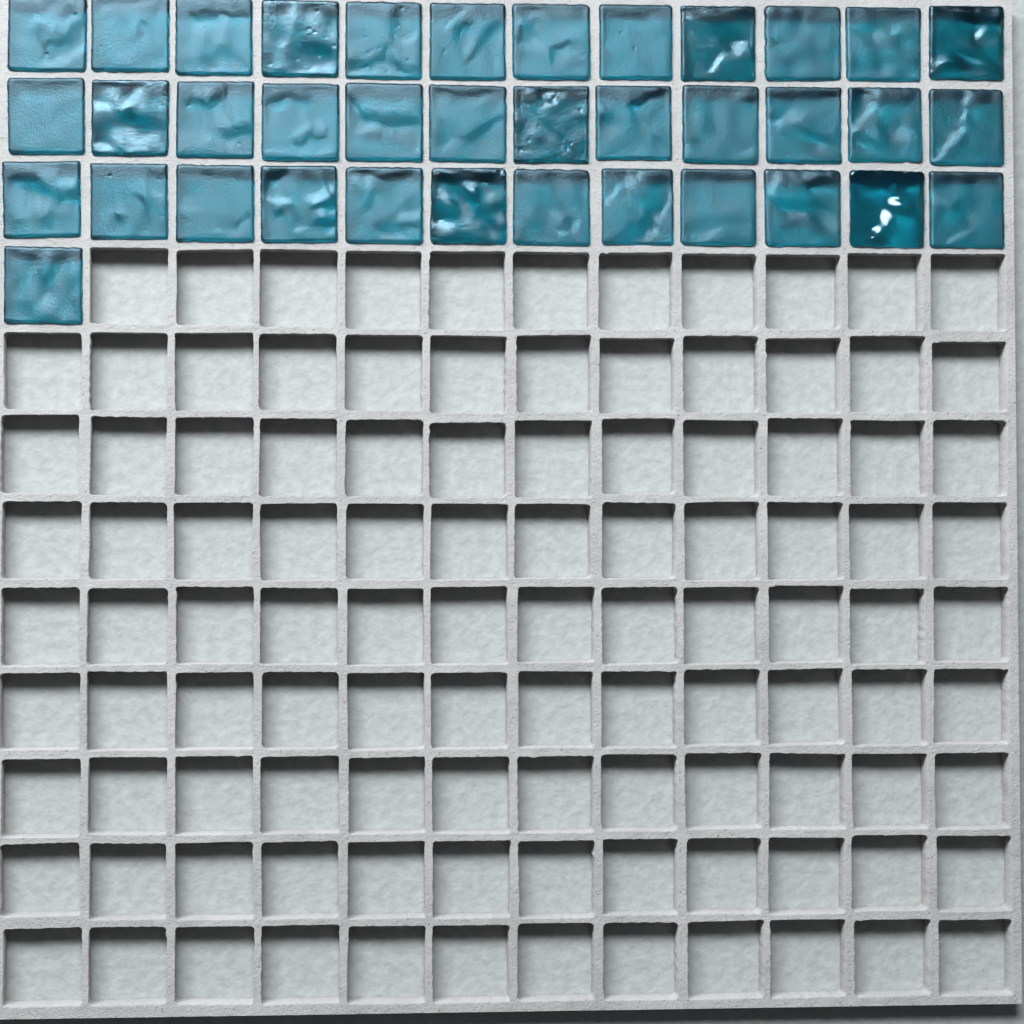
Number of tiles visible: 37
